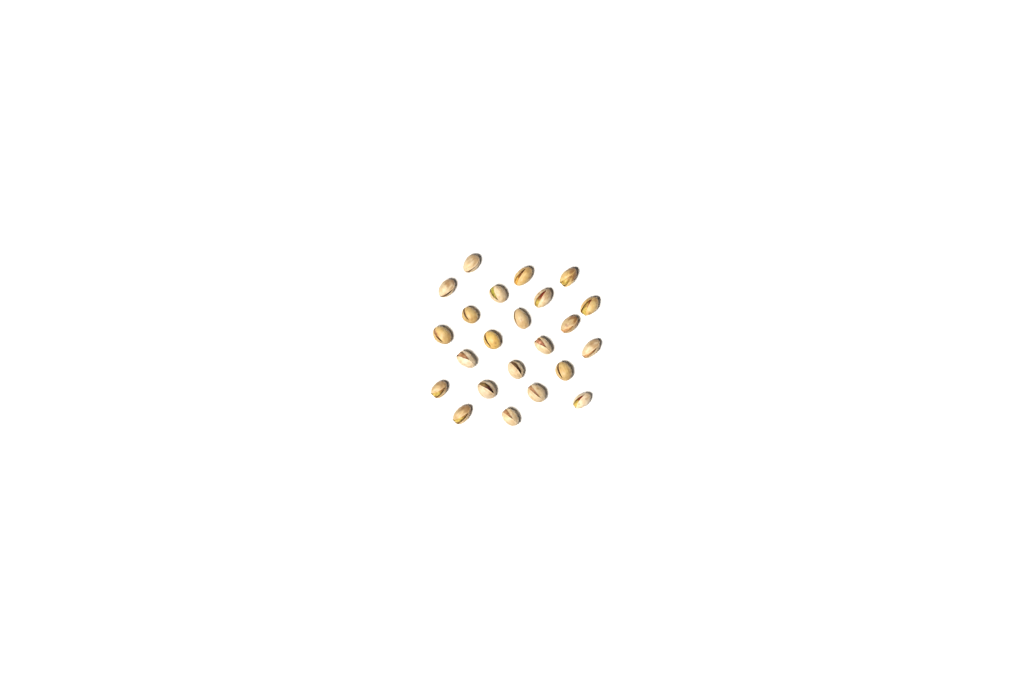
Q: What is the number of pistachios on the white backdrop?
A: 23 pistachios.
